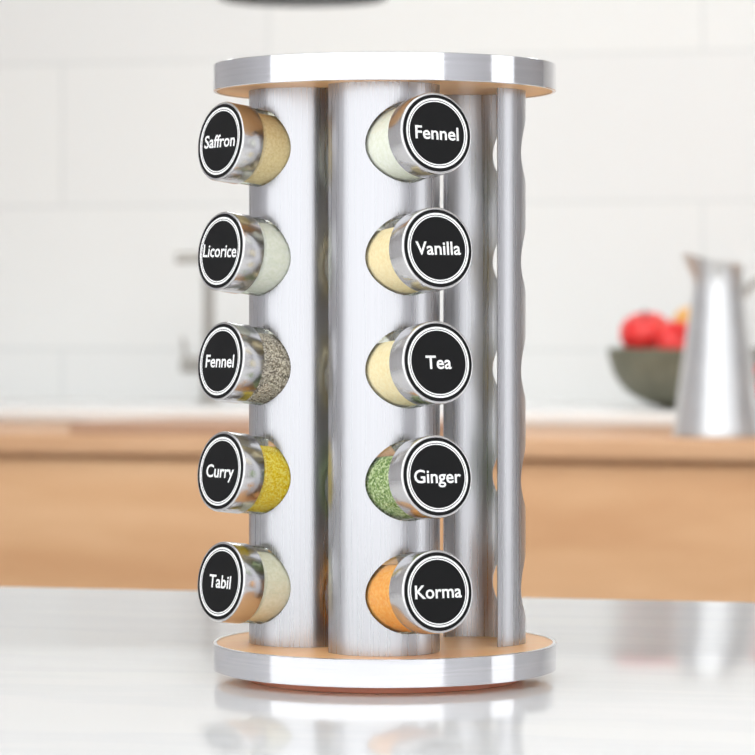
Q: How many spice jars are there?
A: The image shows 10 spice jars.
